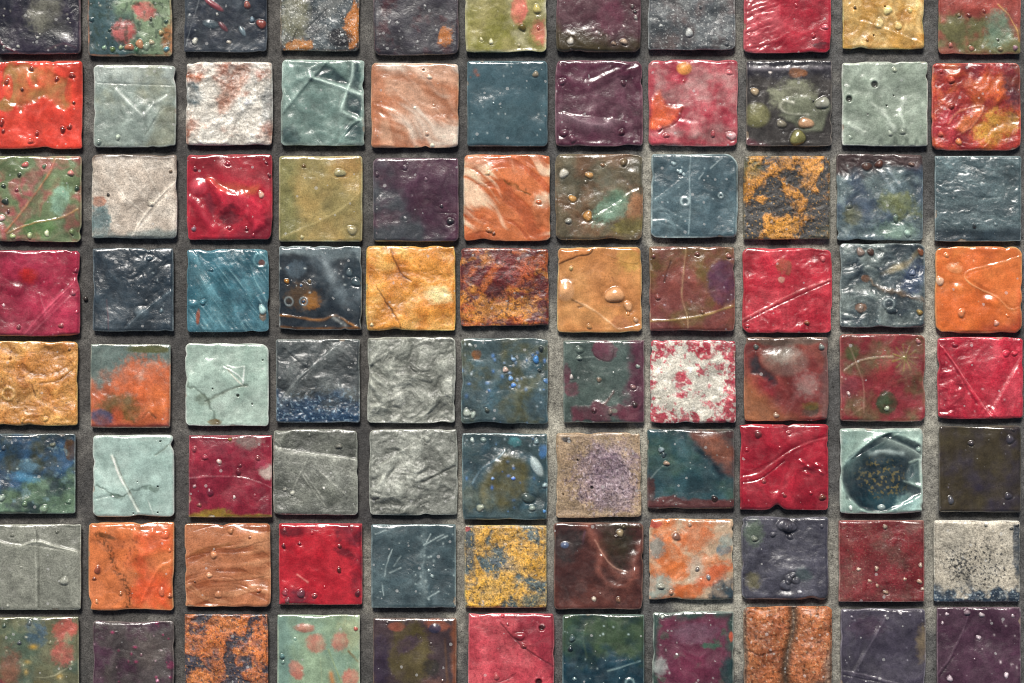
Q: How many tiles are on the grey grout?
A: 88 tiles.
